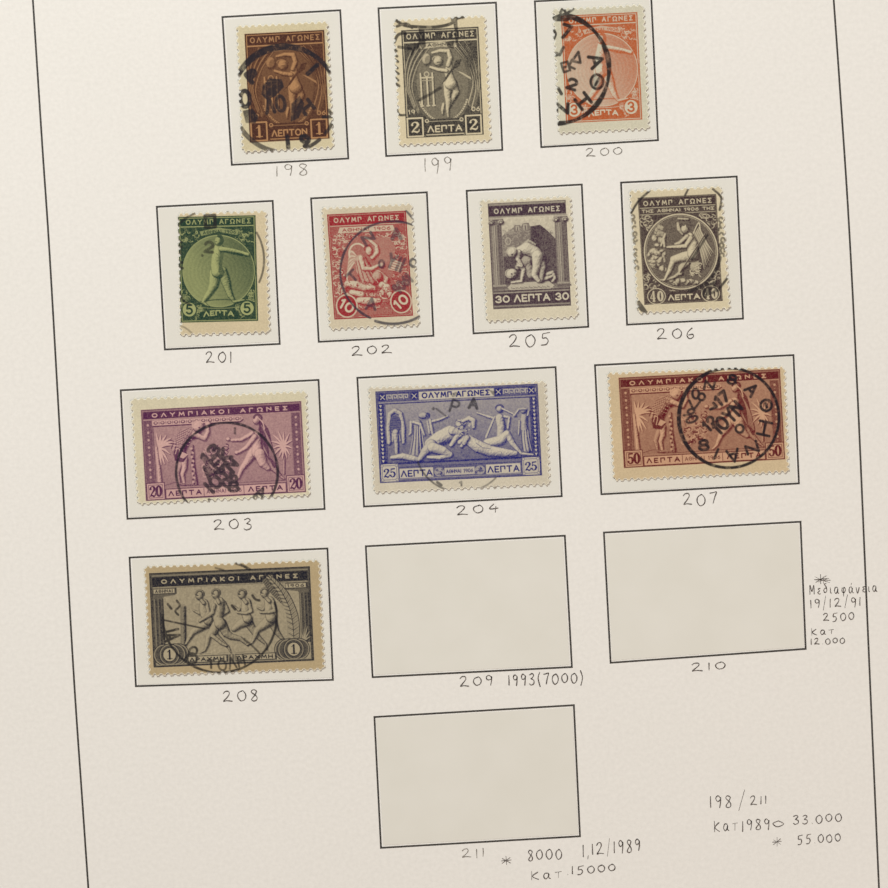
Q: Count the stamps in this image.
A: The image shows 11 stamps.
